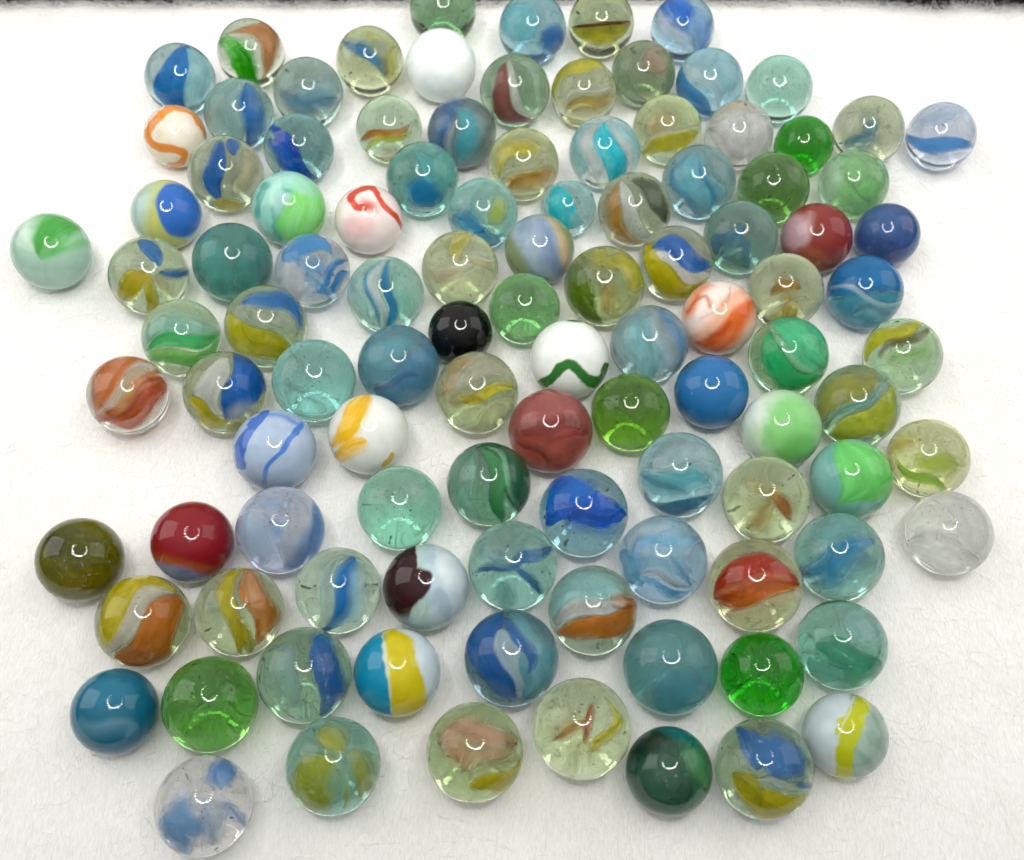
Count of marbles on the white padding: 107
